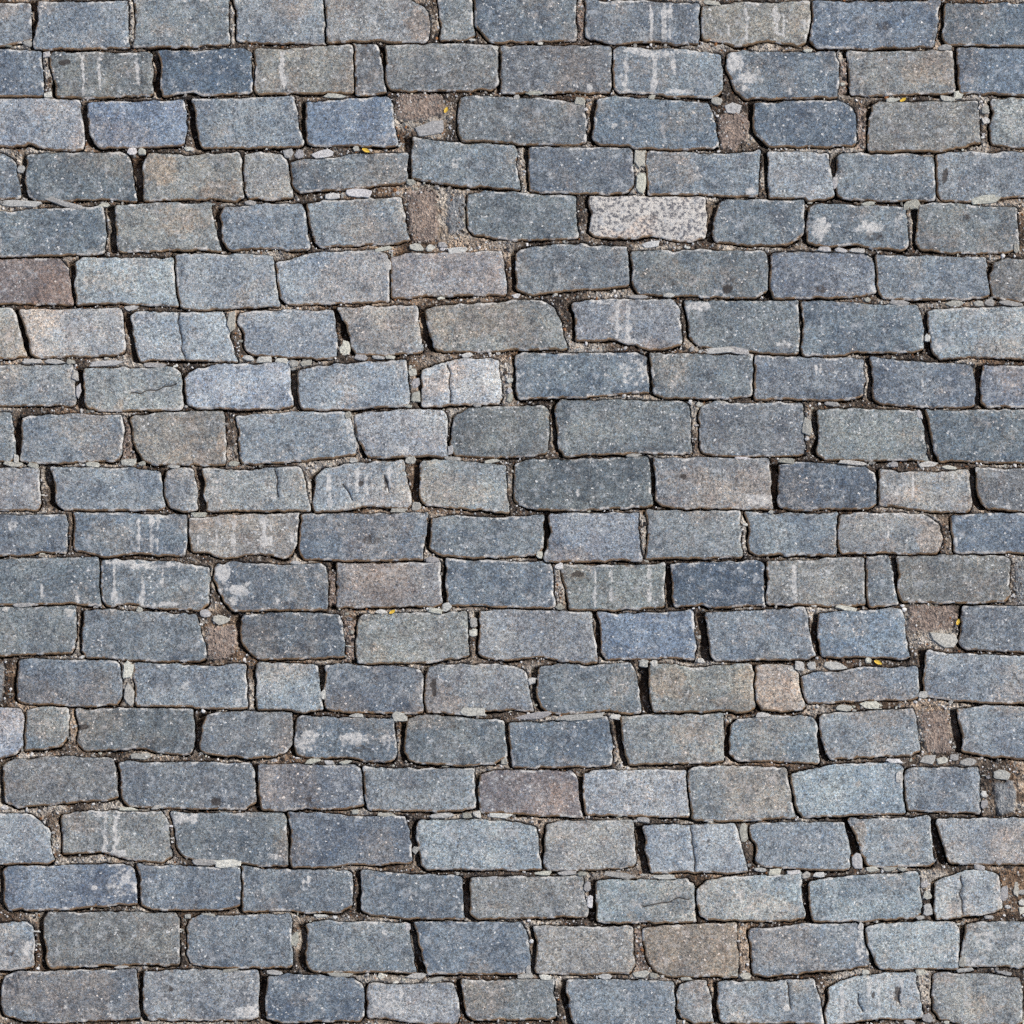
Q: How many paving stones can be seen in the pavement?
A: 200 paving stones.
